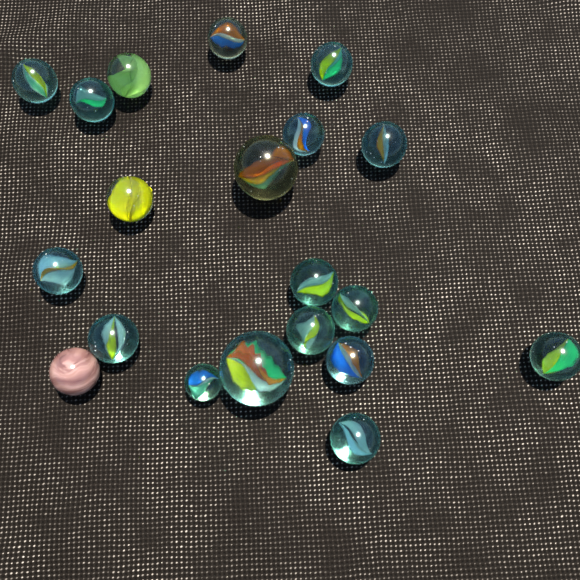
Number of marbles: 20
